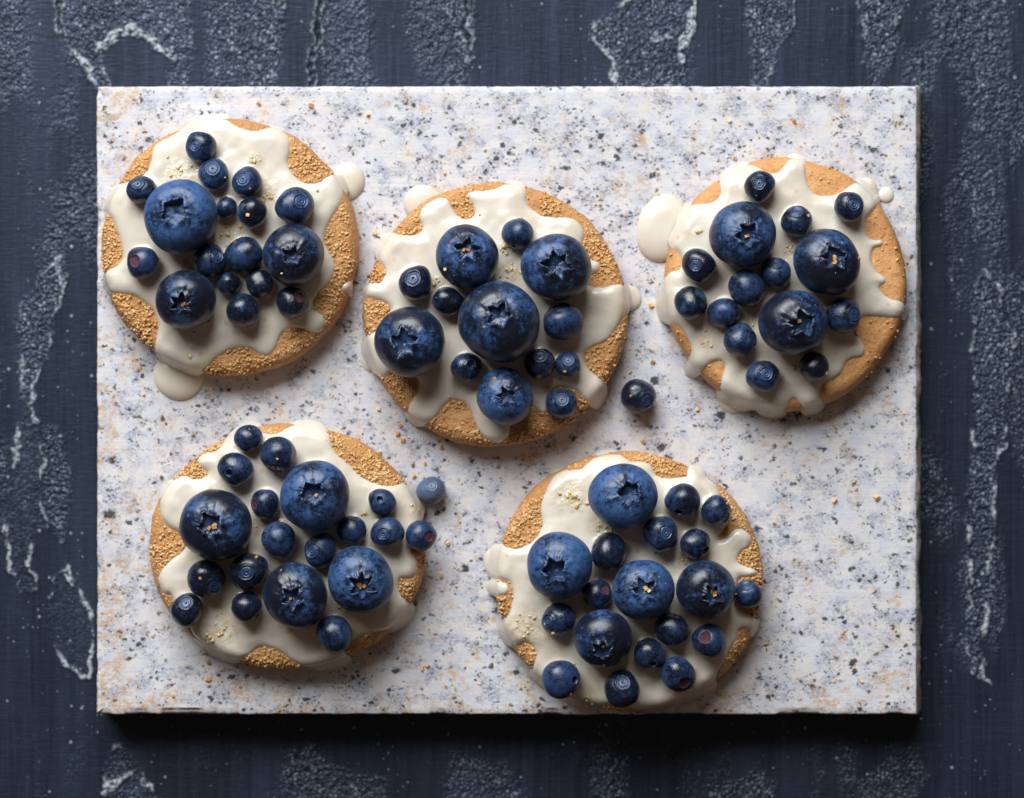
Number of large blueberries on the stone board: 20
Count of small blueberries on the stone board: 65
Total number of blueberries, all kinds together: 85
